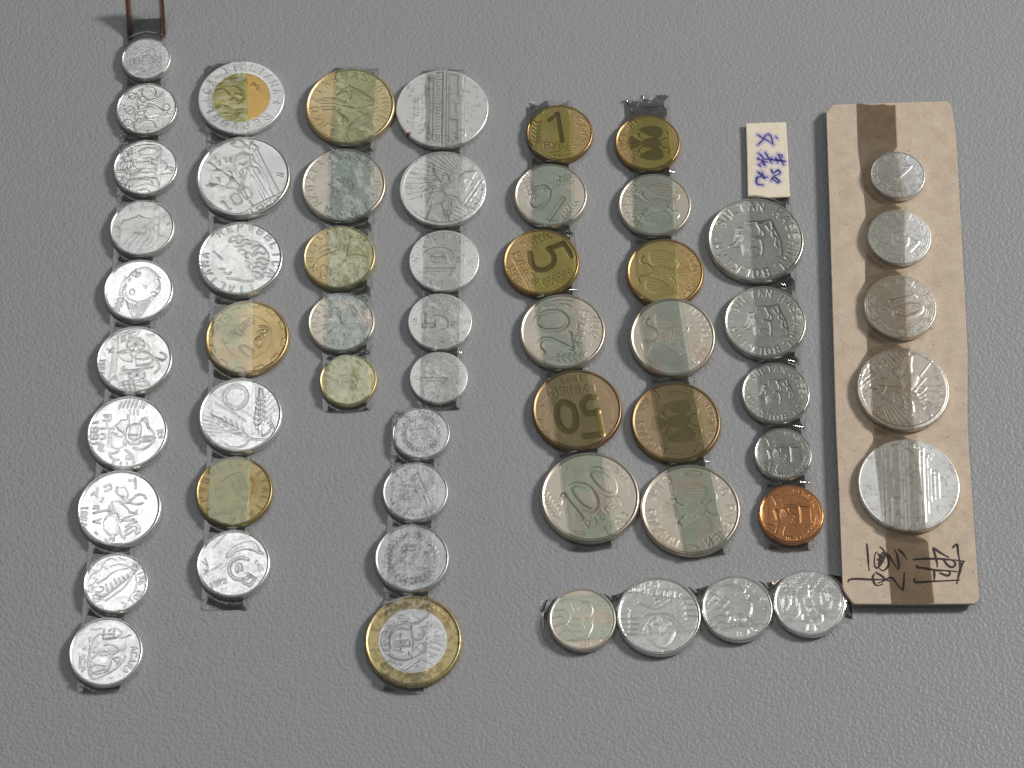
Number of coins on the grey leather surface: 57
